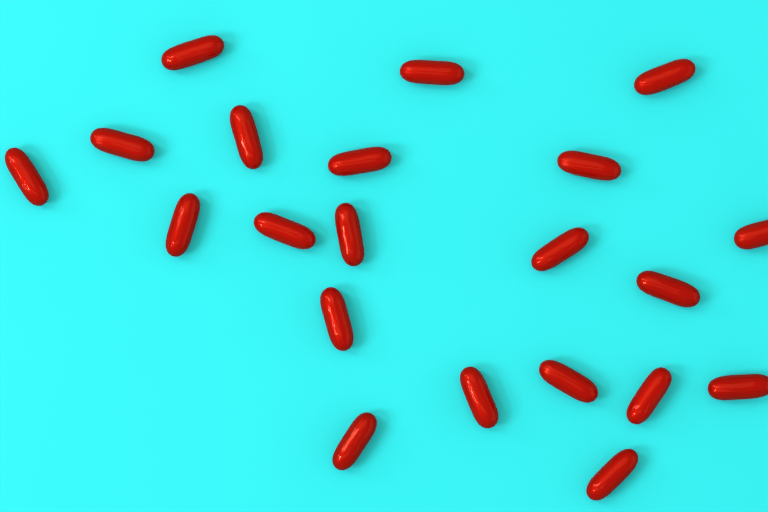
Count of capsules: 21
